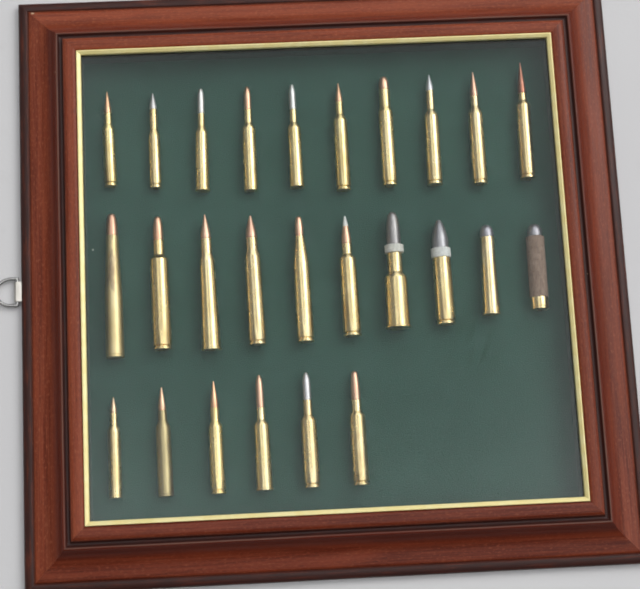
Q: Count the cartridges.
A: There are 26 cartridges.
